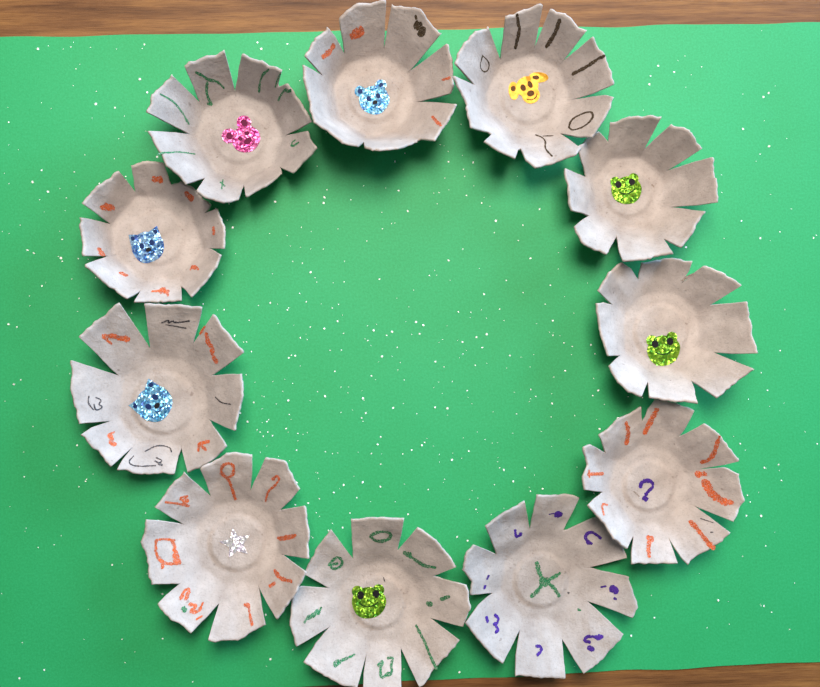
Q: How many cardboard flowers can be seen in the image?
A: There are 11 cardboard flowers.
